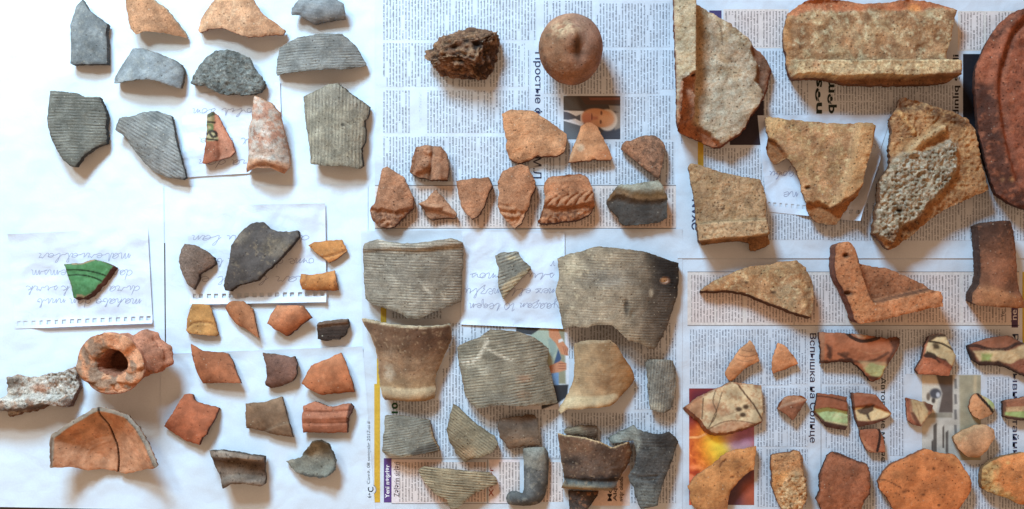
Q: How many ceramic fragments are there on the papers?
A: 86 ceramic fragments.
